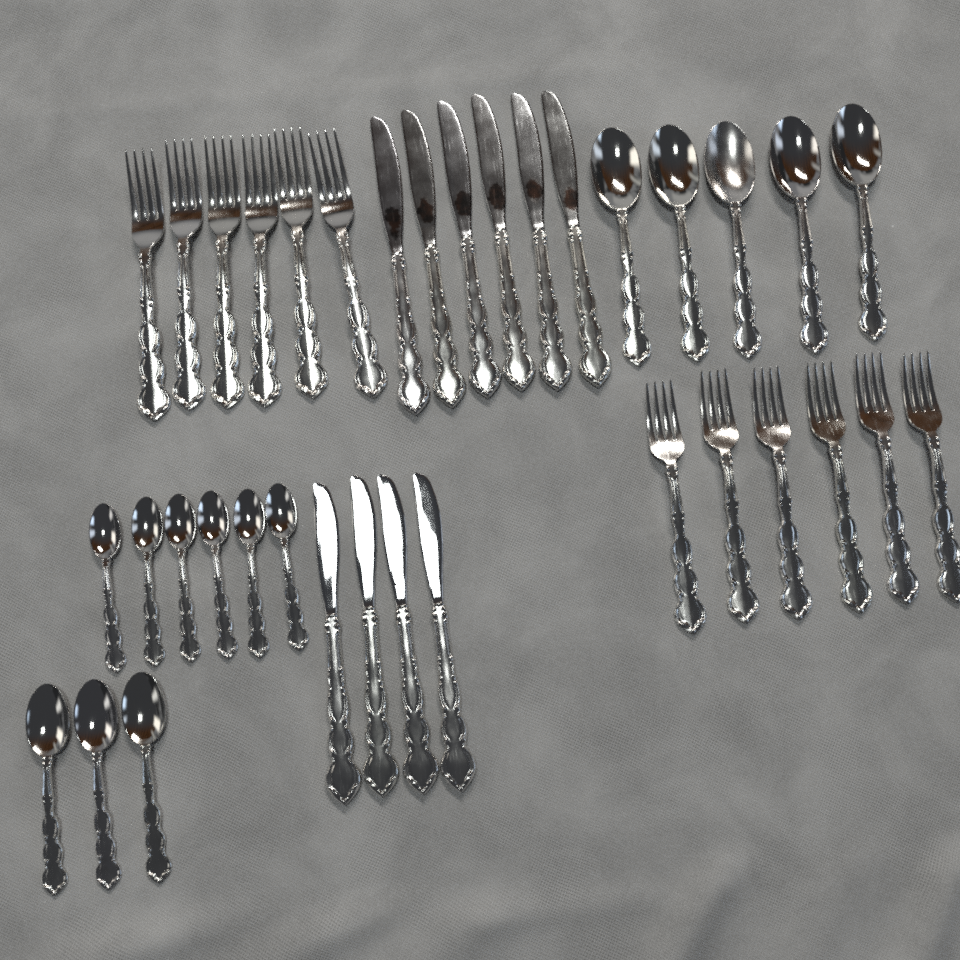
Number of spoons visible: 14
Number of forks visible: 12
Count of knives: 10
